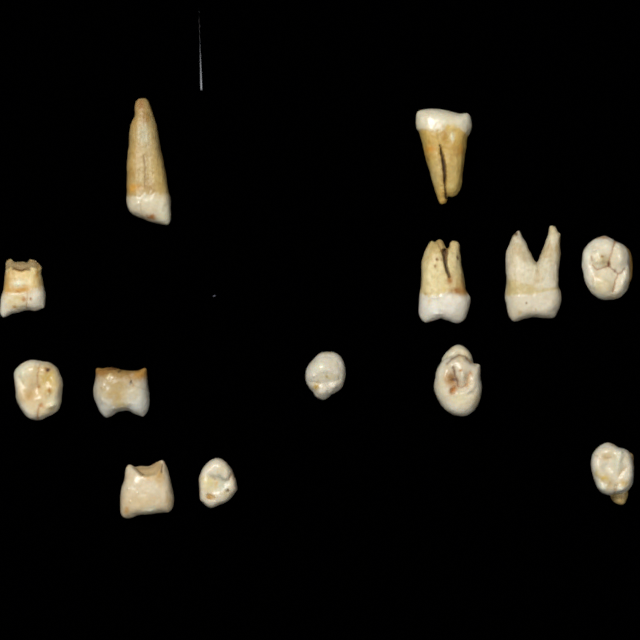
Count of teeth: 13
